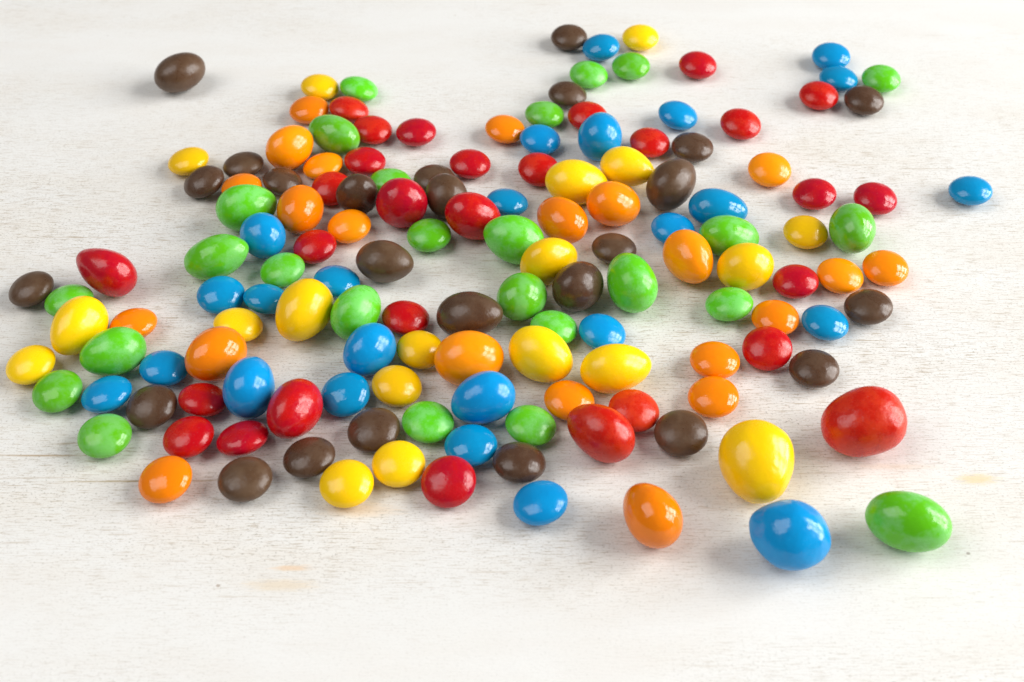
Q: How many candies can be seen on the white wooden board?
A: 146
